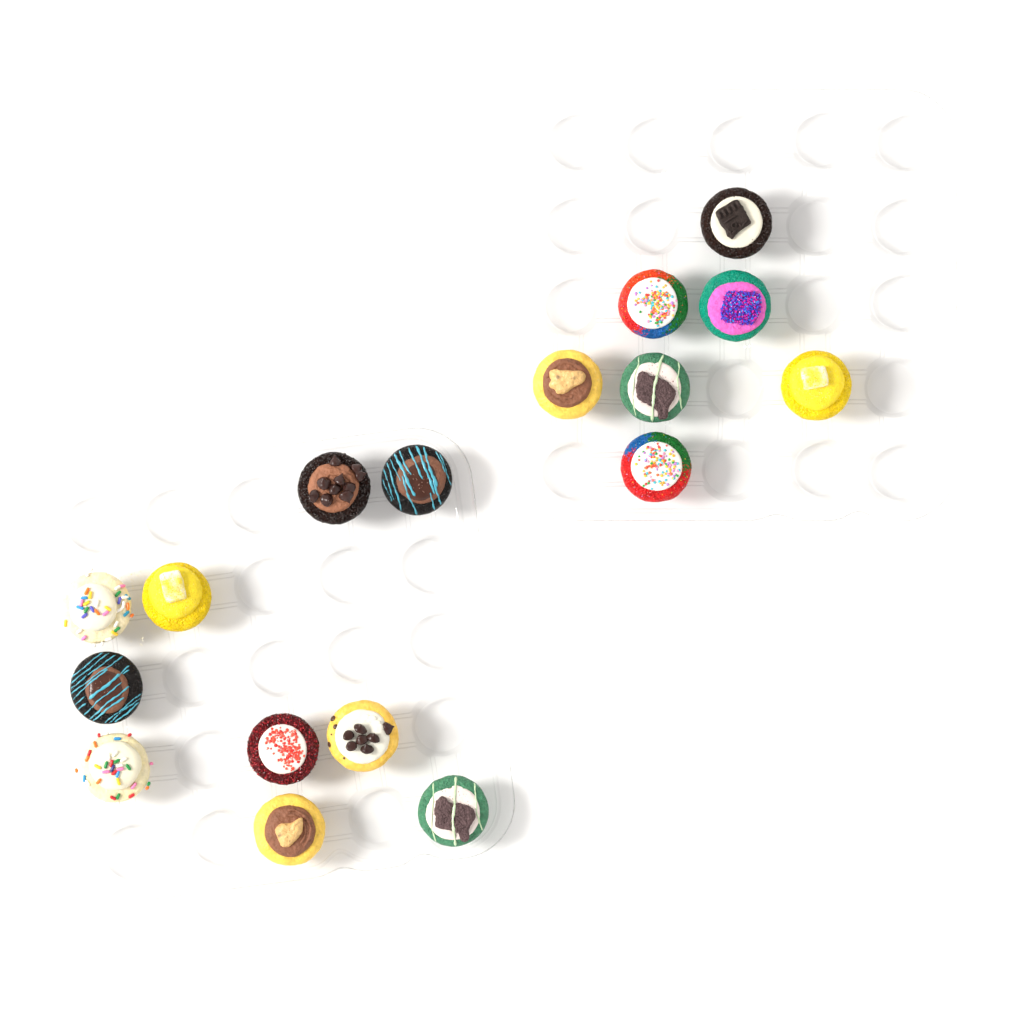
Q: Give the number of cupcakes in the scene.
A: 17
